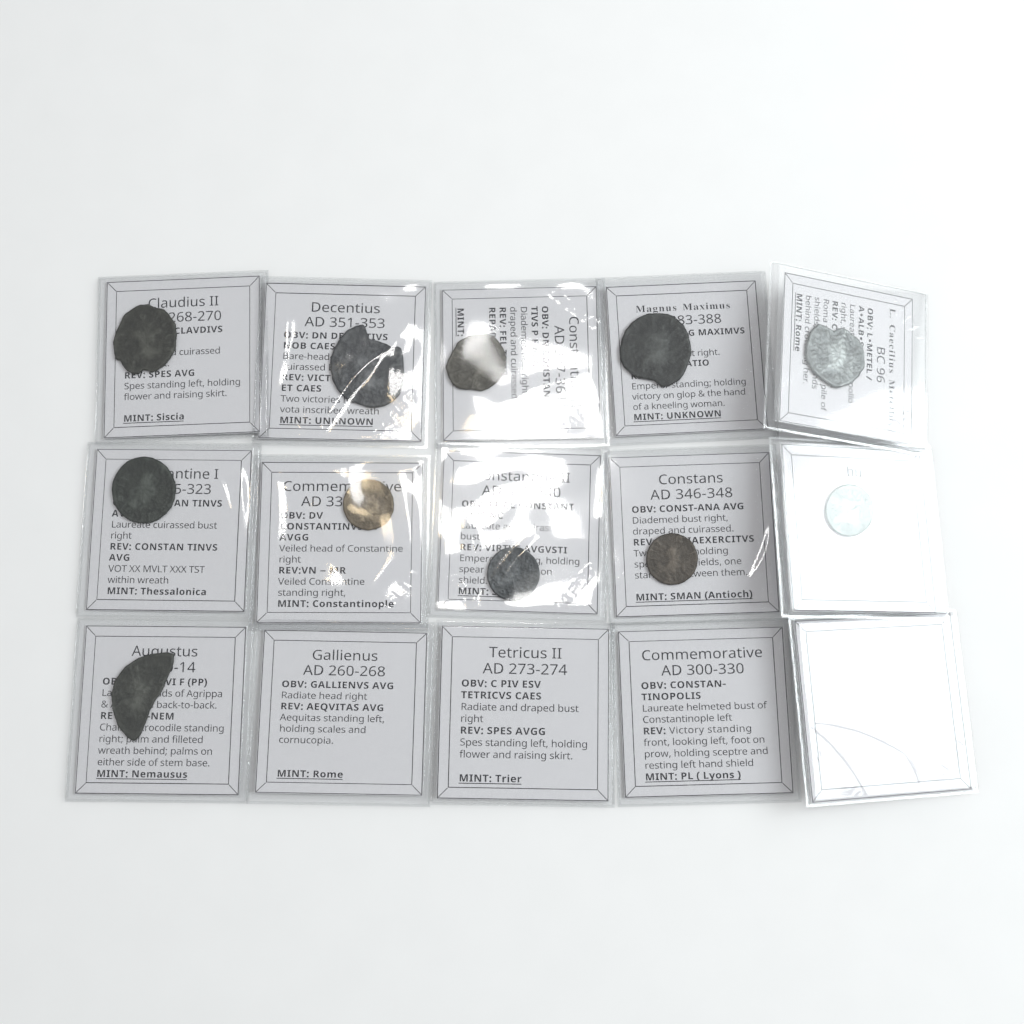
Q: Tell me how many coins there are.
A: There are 11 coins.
